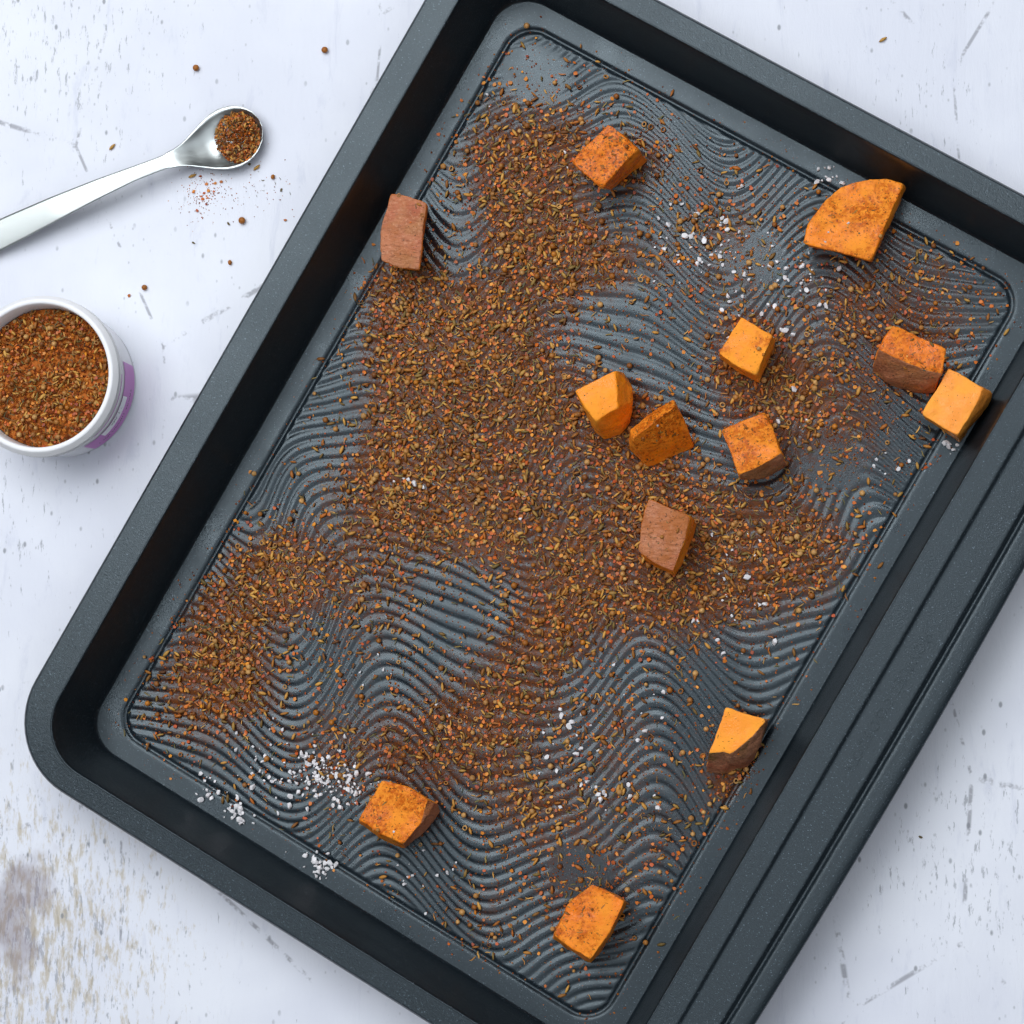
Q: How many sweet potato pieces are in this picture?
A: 13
